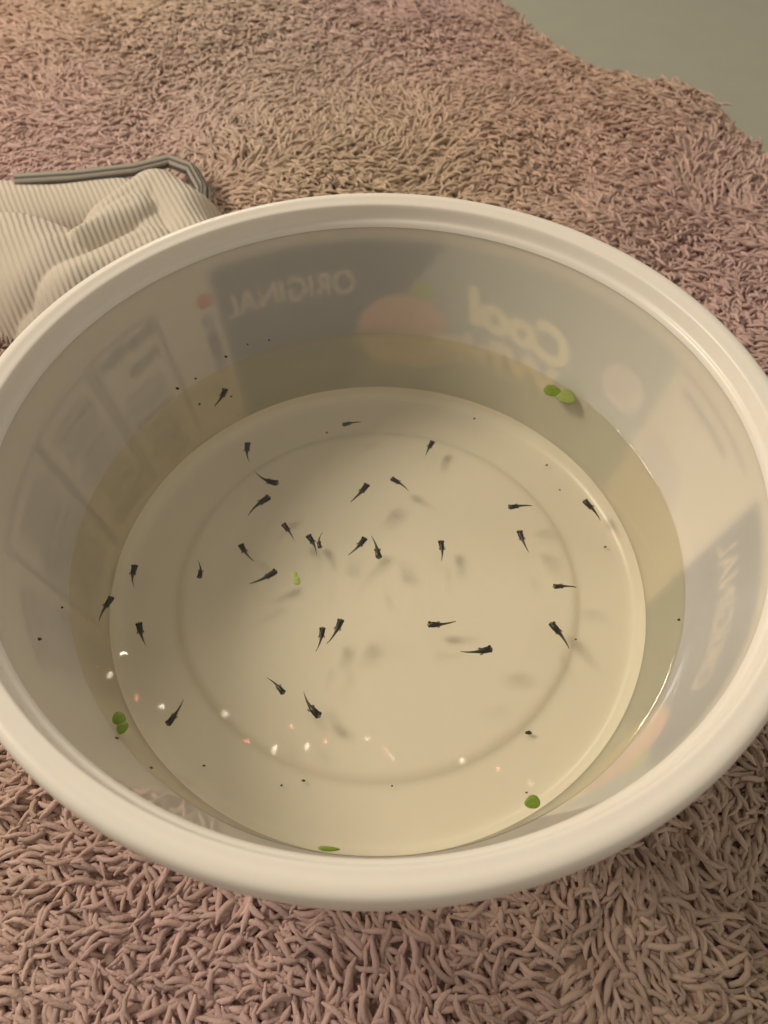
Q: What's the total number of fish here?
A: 32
